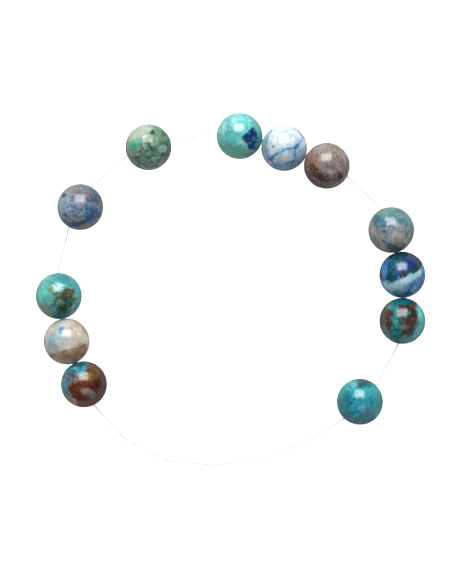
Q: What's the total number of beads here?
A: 12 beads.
